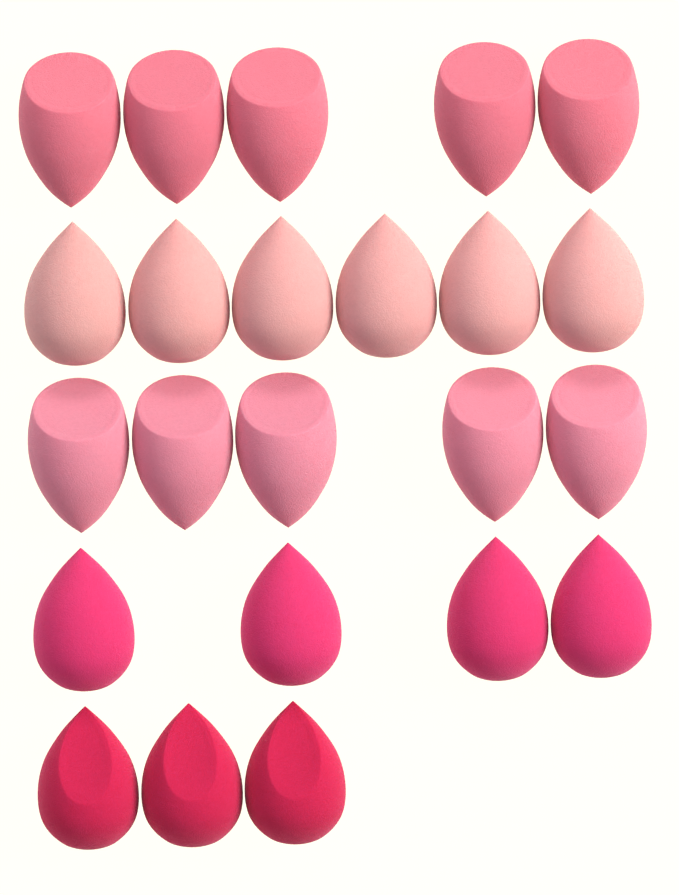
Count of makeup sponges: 23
